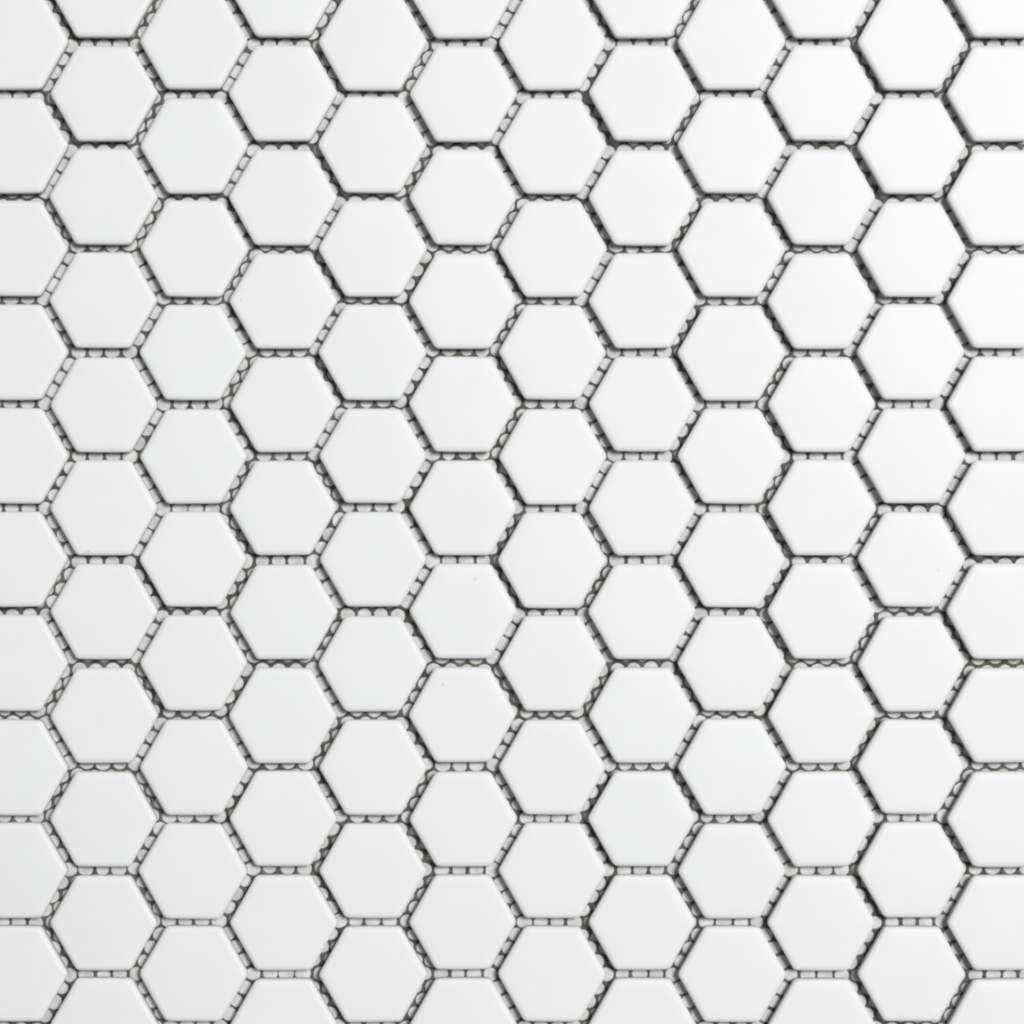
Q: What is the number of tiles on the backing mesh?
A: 126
